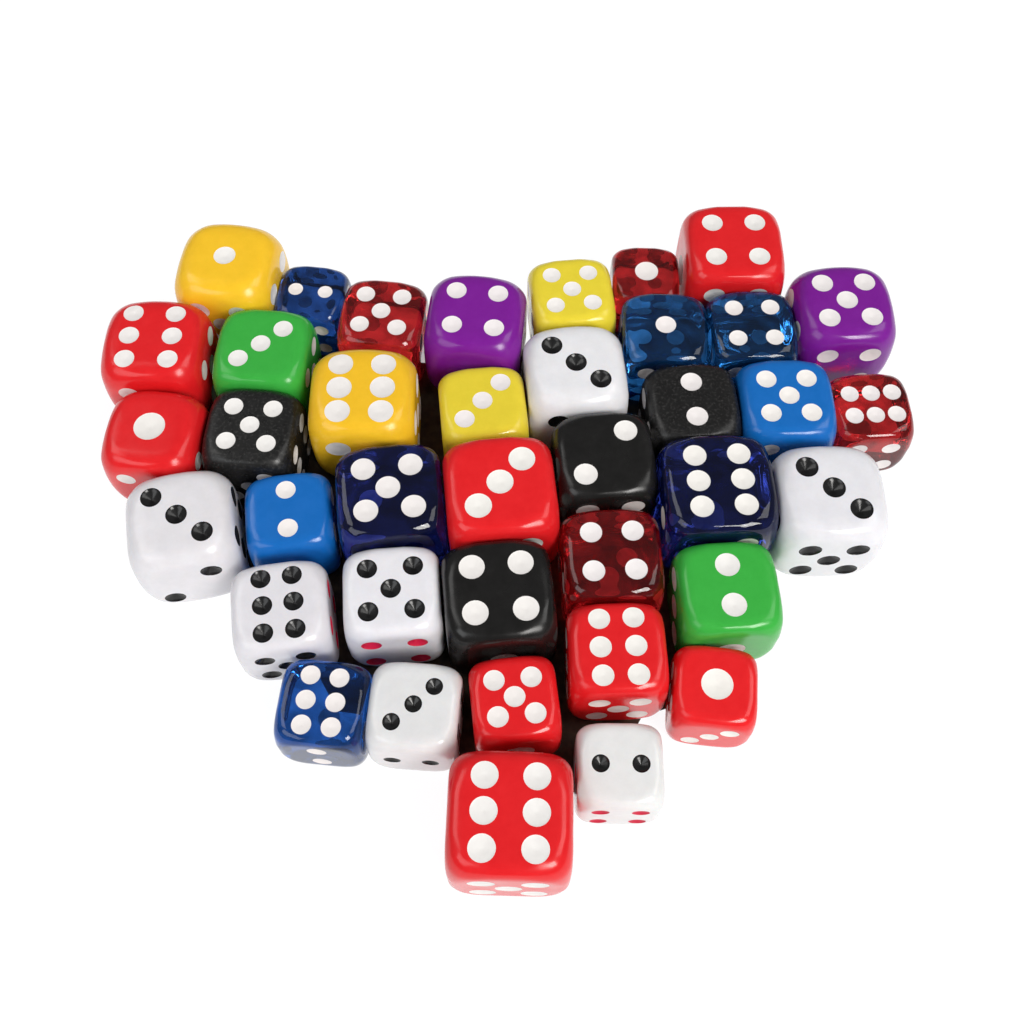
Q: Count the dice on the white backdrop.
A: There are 39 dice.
